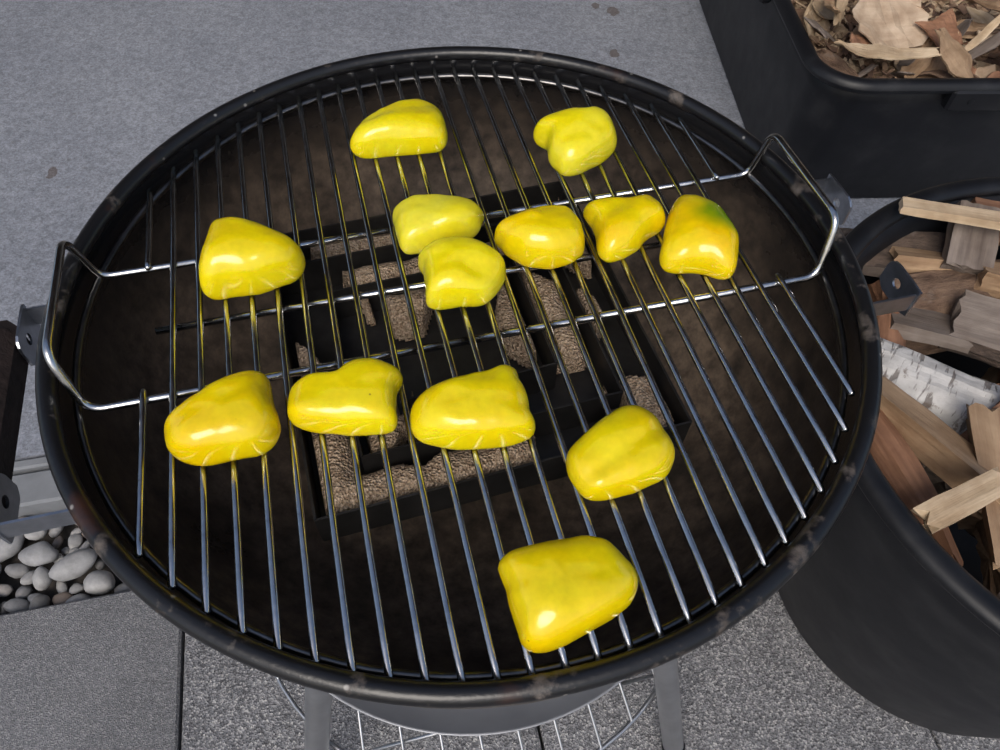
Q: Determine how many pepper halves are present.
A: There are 13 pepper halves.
